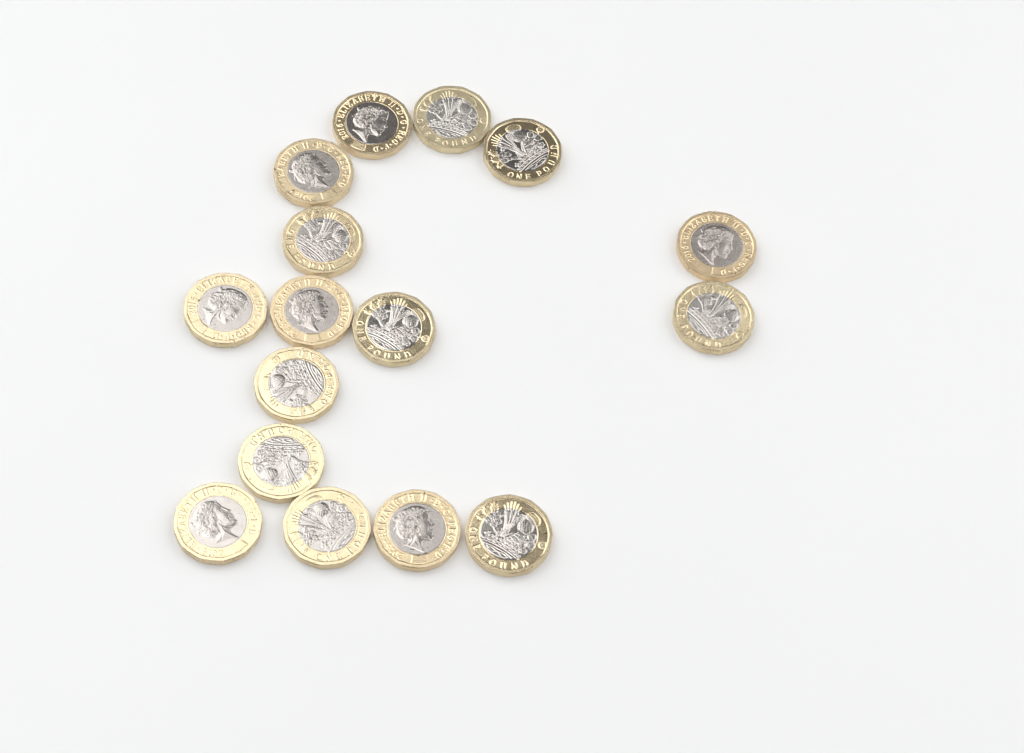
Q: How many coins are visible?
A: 16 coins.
